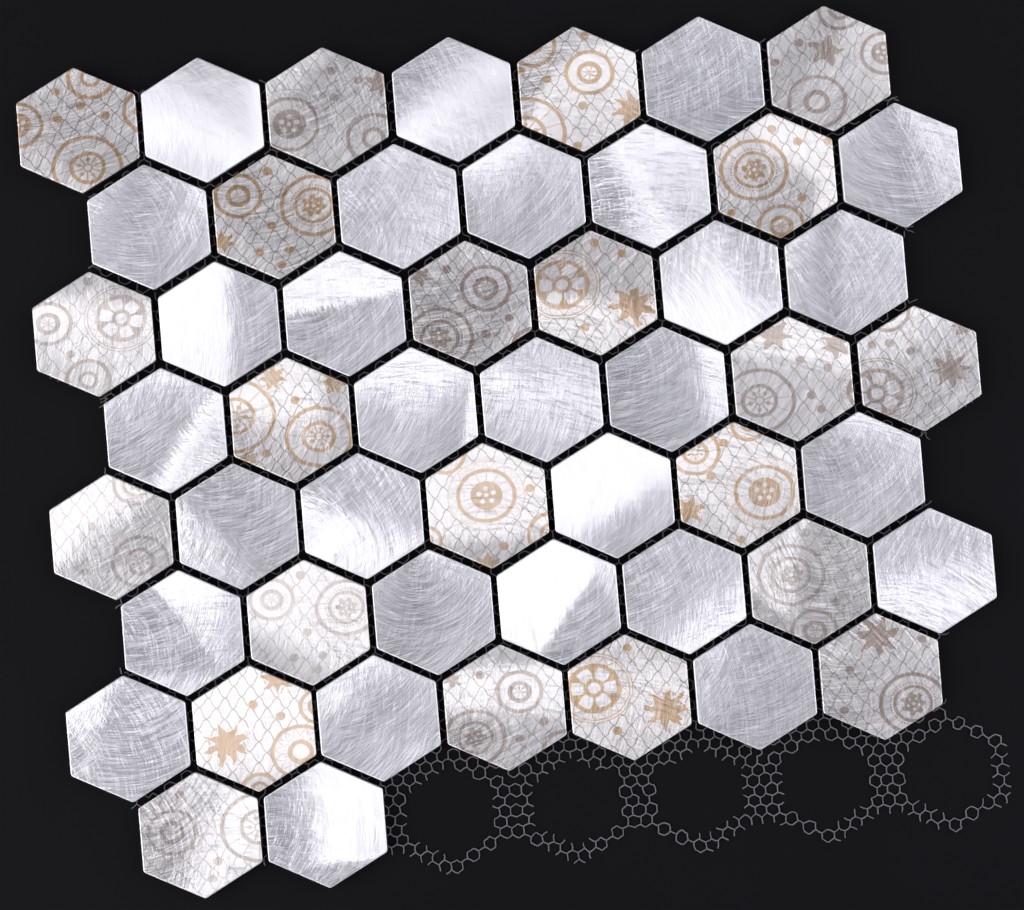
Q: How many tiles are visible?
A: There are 51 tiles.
